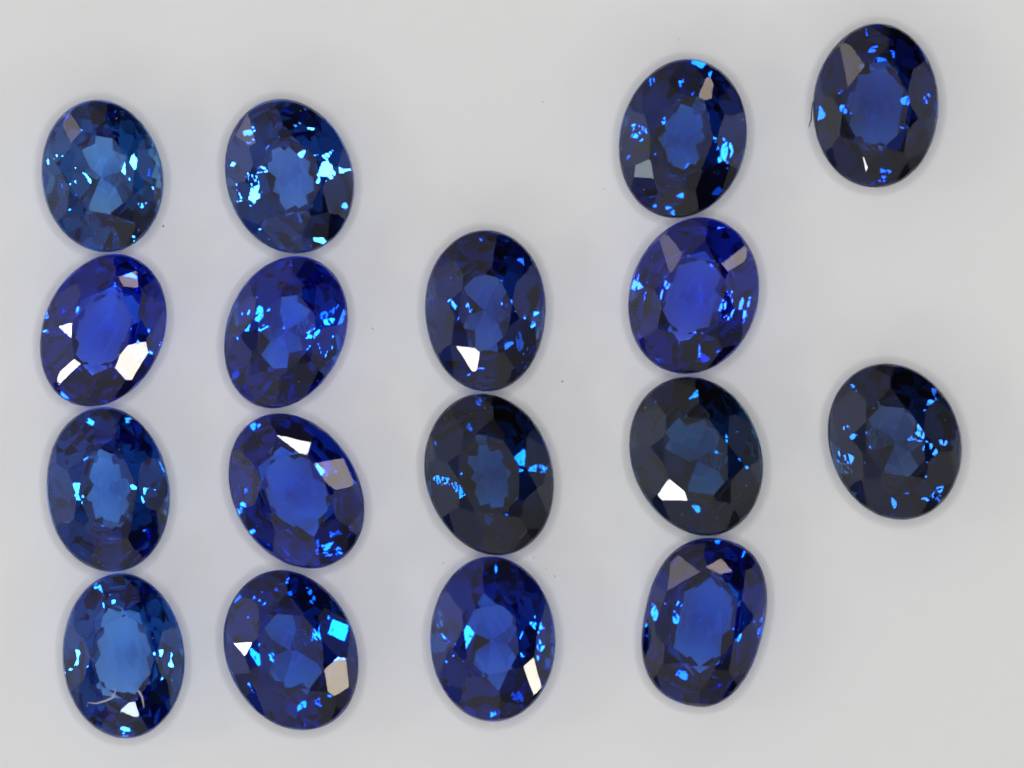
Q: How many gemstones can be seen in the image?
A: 17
